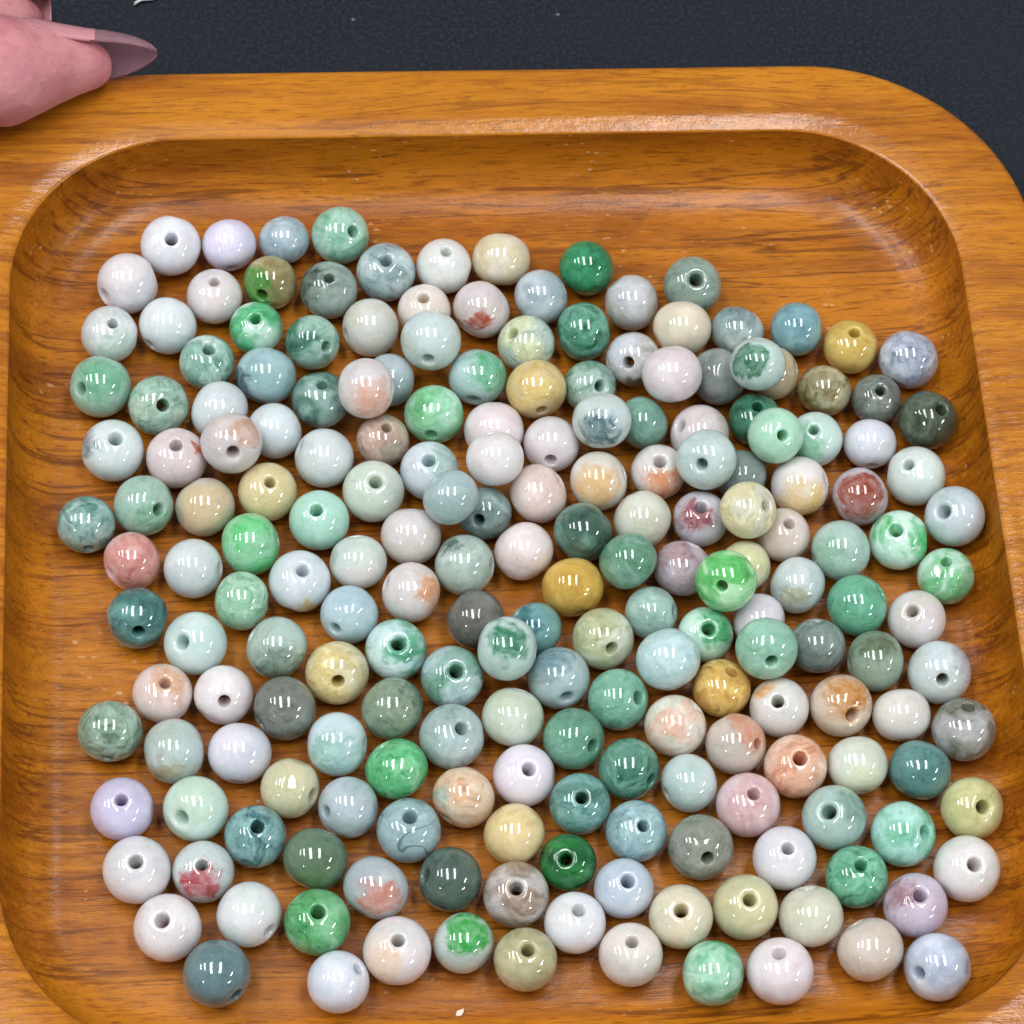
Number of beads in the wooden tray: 200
